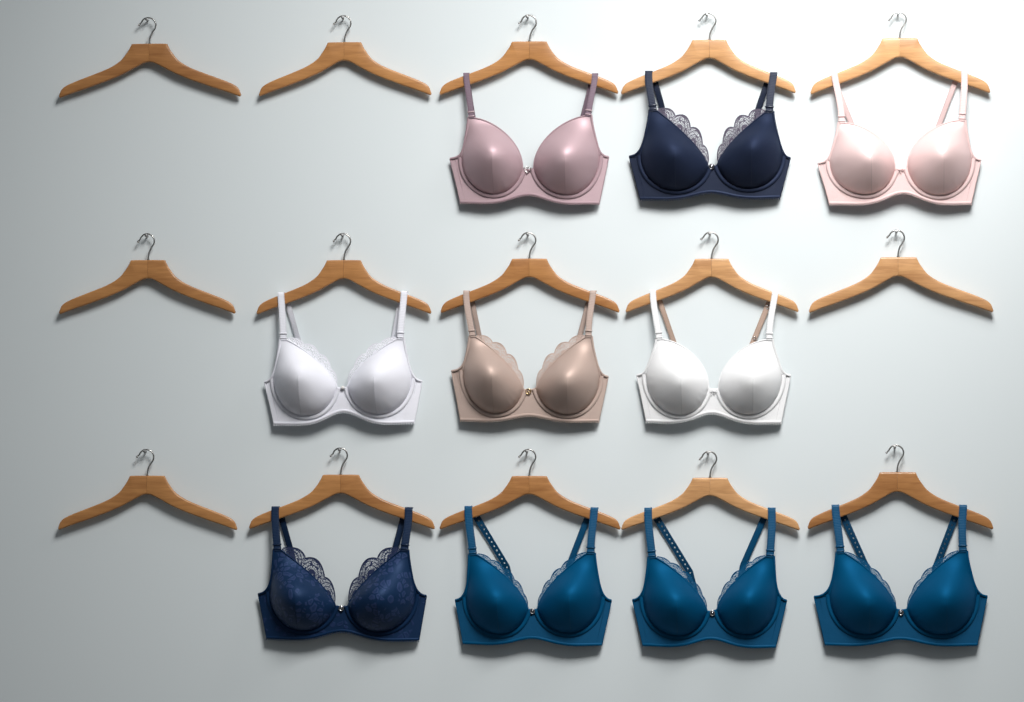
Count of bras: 10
